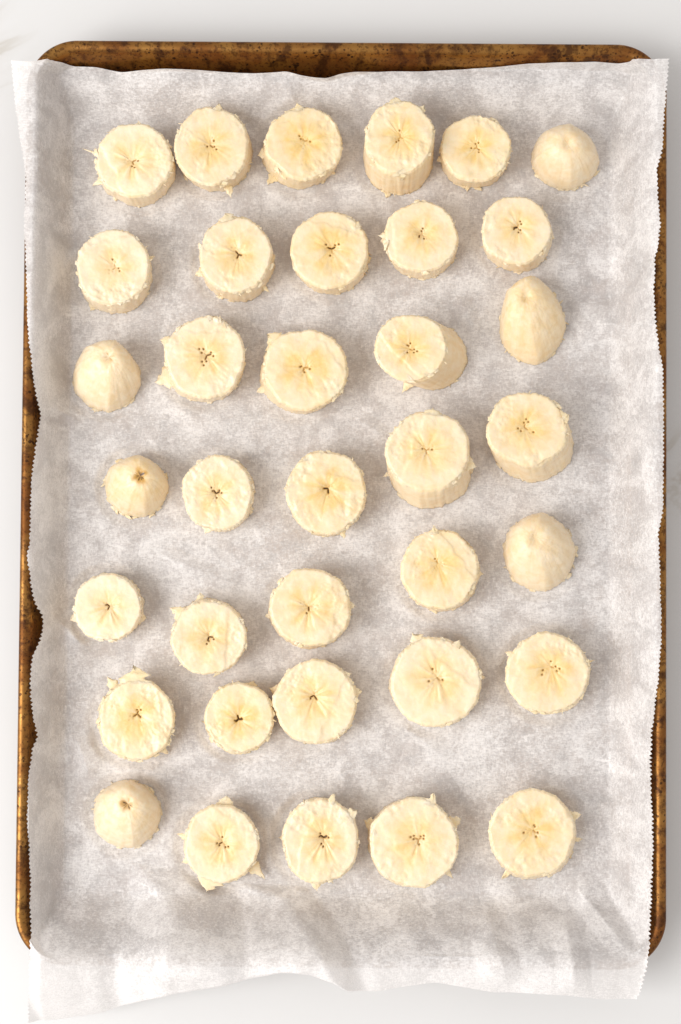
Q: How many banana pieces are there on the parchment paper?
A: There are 36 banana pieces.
